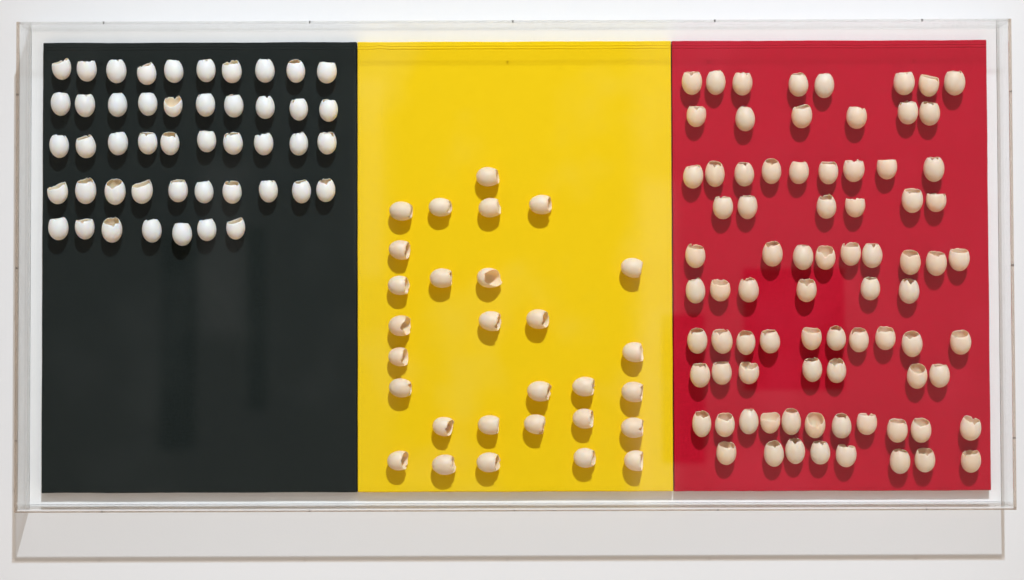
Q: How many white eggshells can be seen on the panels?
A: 47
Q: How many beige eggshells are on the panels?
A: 109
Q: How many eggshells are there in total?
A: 156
